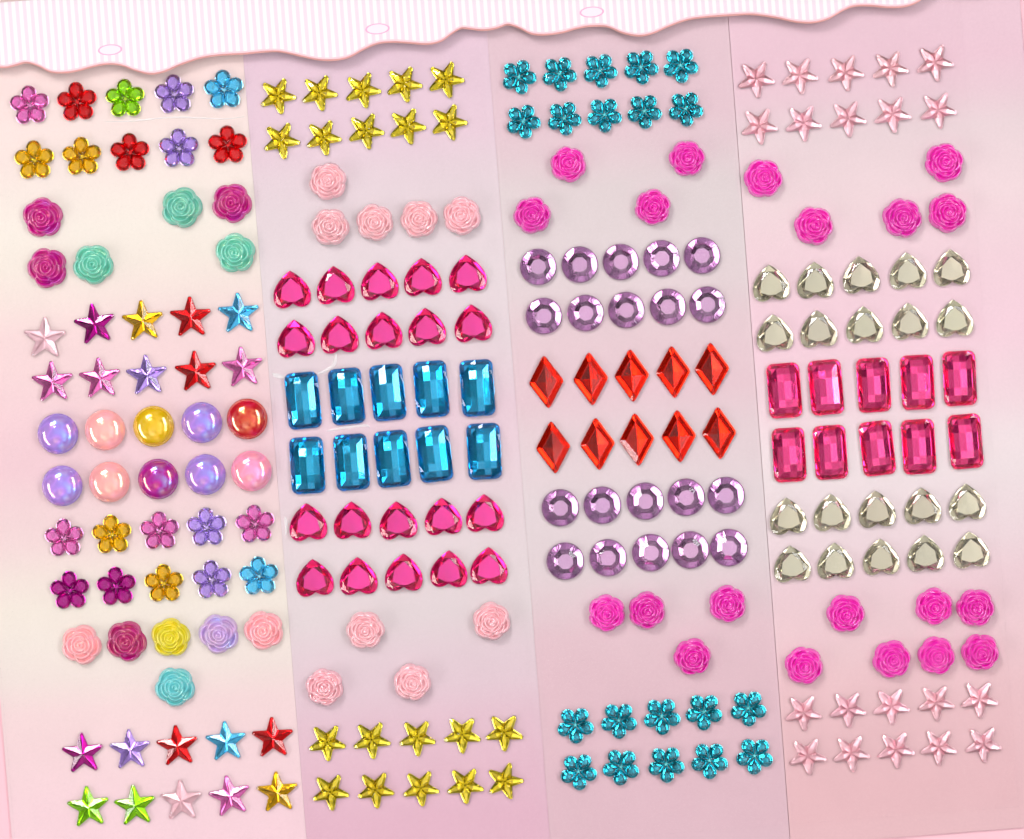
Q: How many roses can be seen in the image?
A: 41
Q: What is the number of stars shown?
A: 60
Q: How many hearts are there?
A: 40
